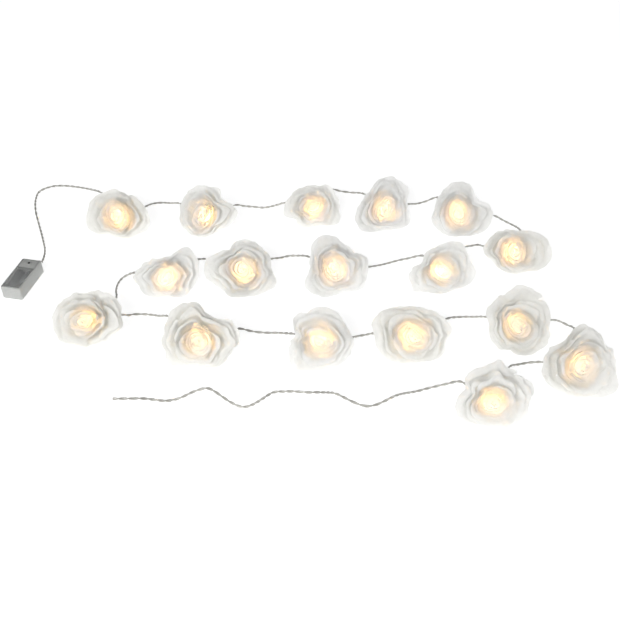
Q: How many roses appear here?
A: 17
